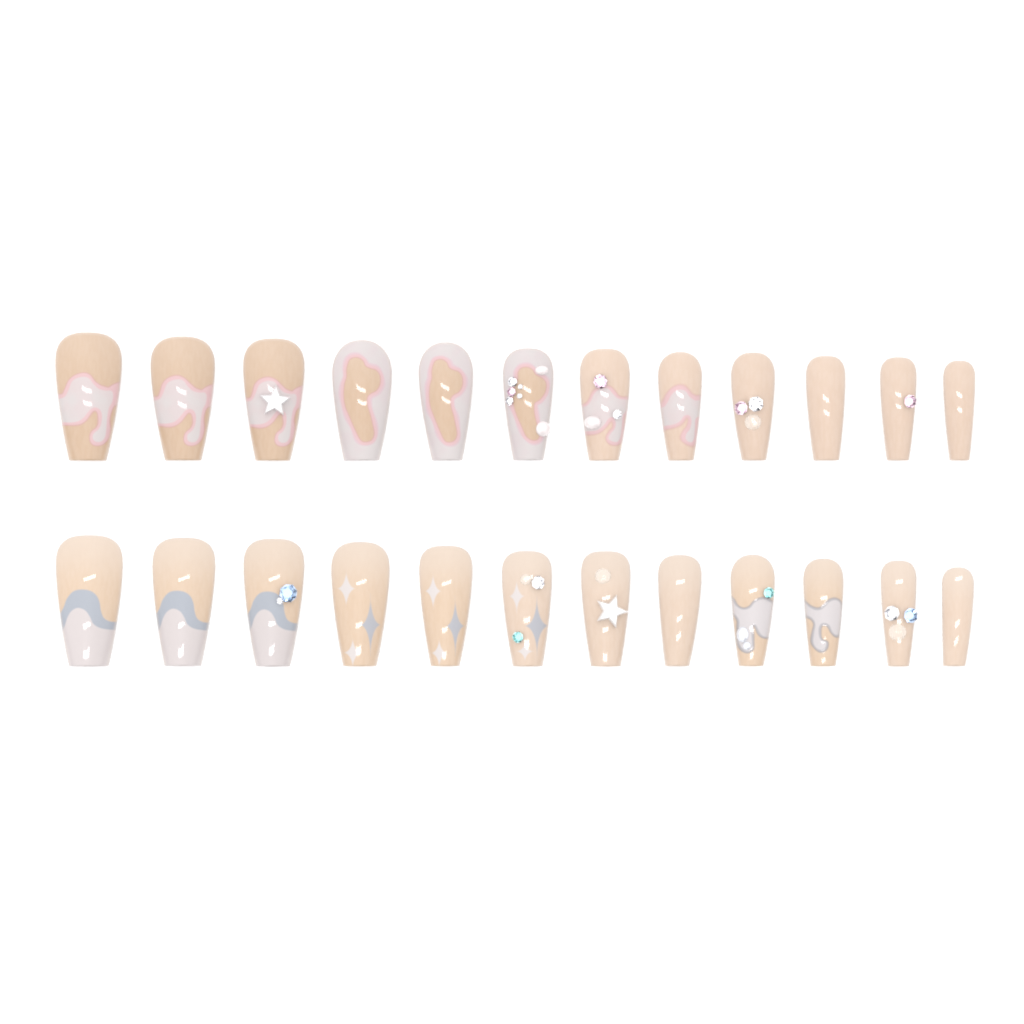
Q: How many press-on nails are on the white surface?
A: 24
